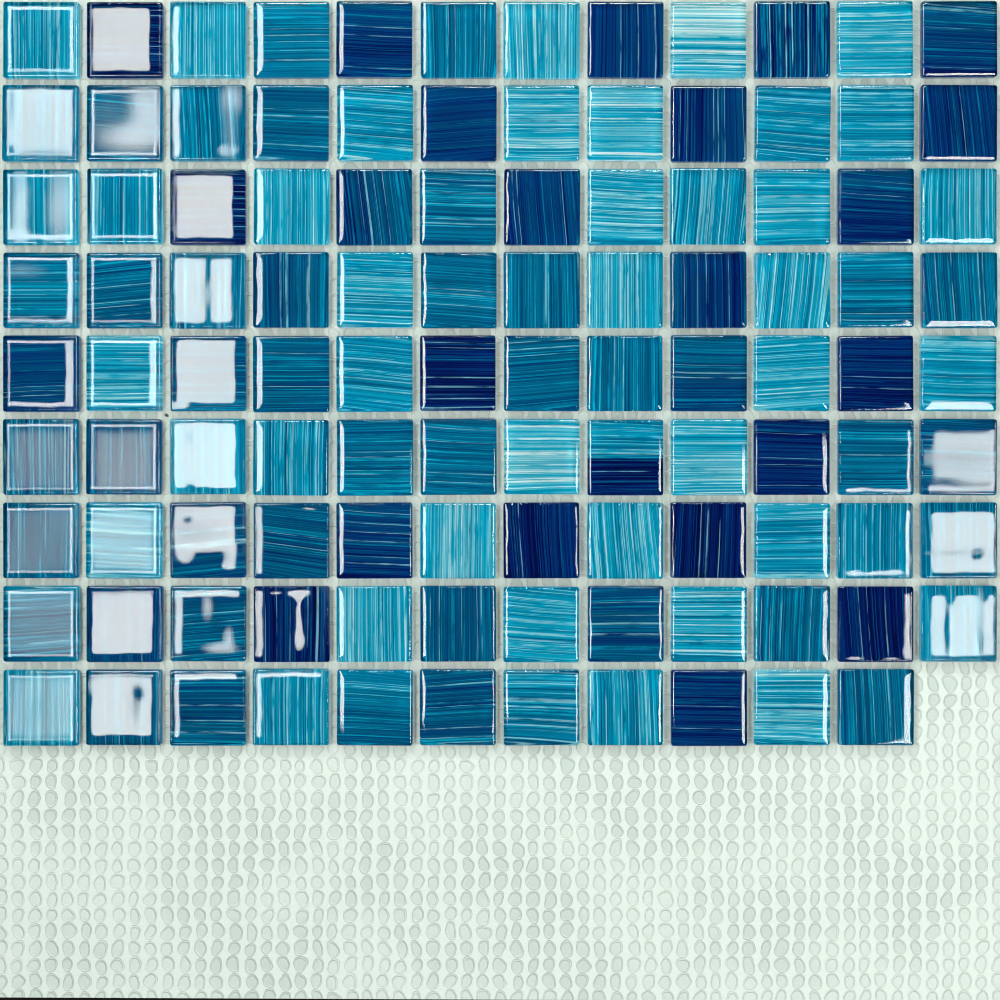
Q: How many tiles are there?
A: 107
